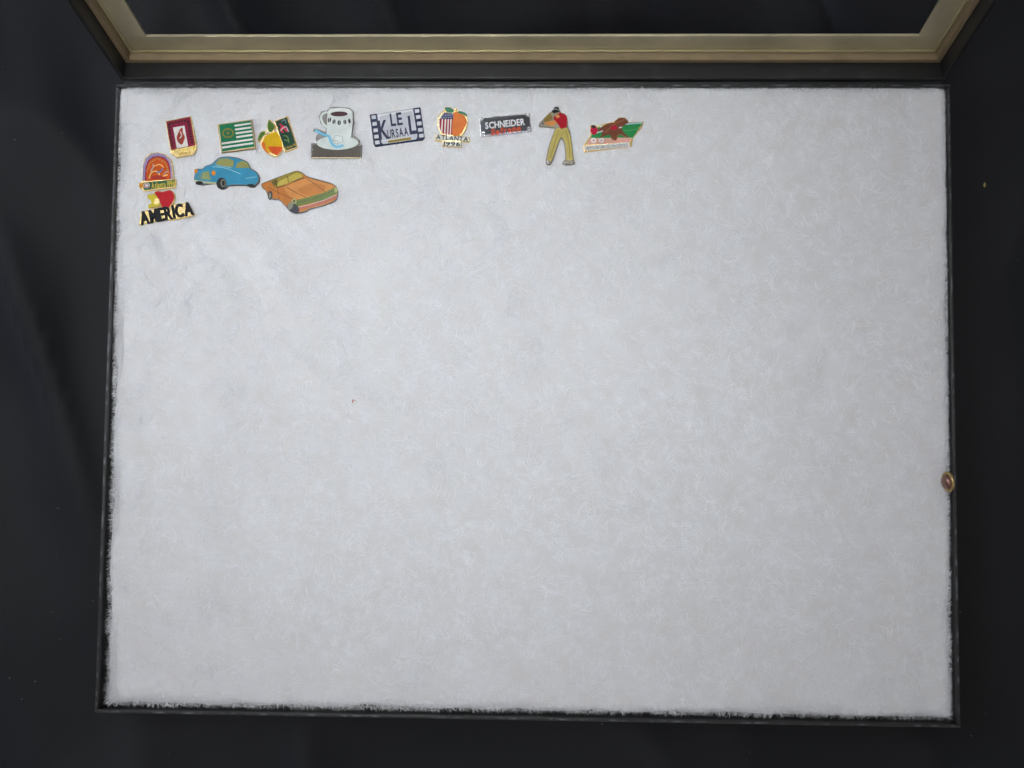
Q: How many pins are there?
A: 13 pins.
